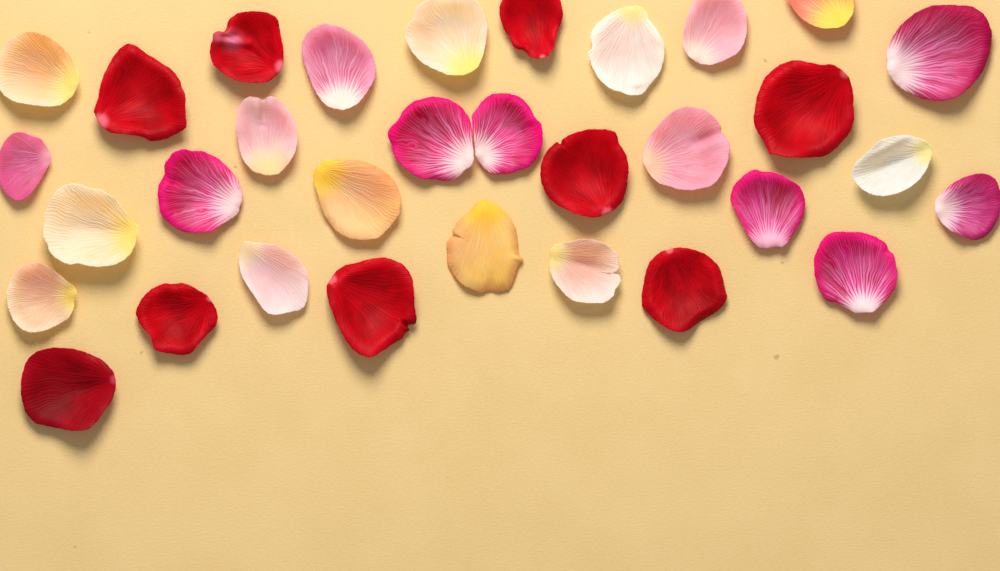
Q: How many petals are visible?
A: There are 32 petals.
